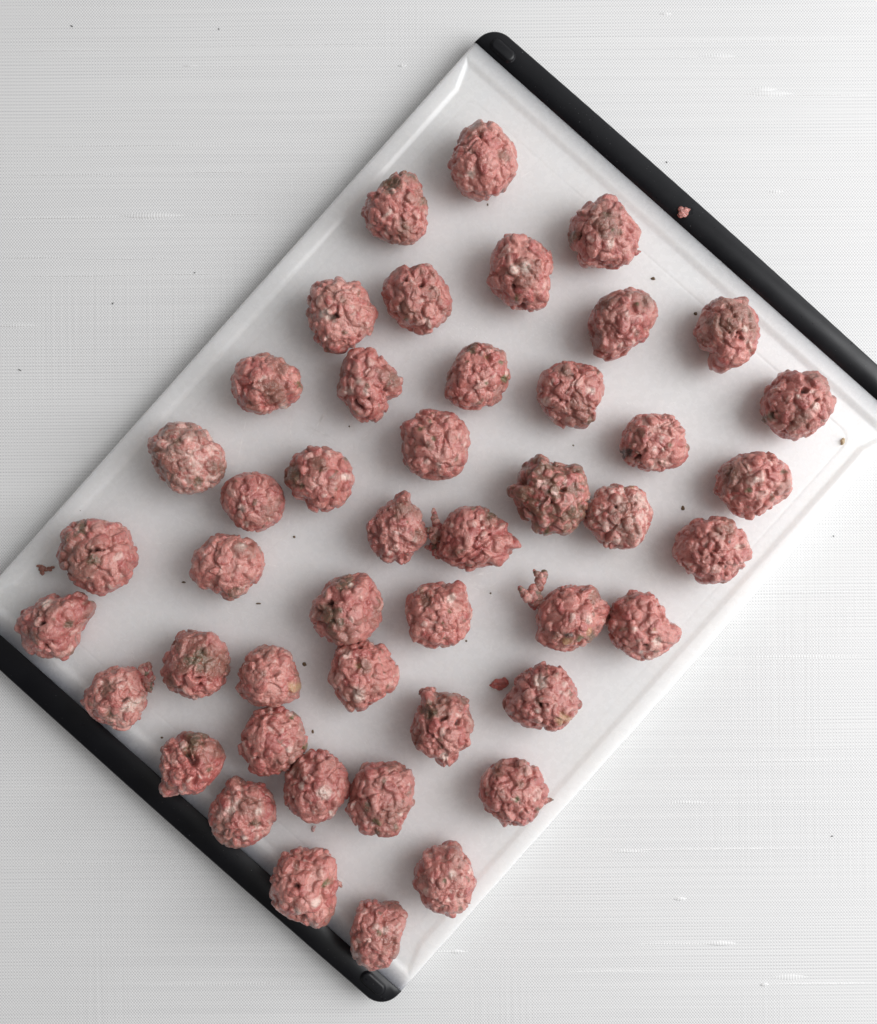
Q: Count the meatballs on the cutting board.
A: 46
